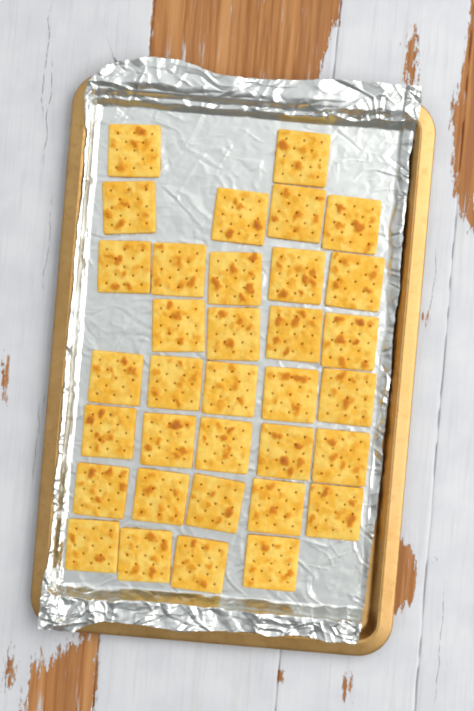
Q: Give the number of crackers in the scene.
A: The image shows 34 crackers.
